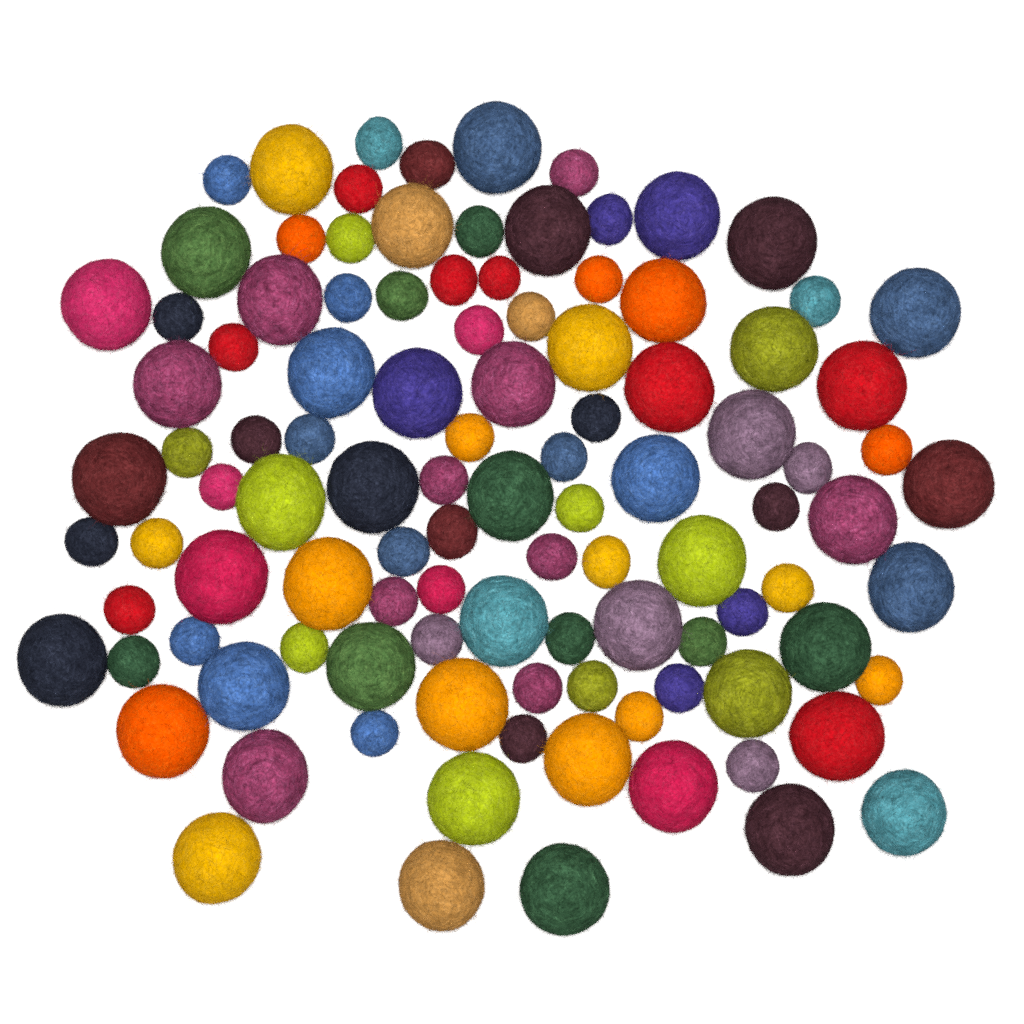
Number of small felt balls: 56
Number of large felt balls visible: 50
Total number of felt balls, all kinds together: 106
